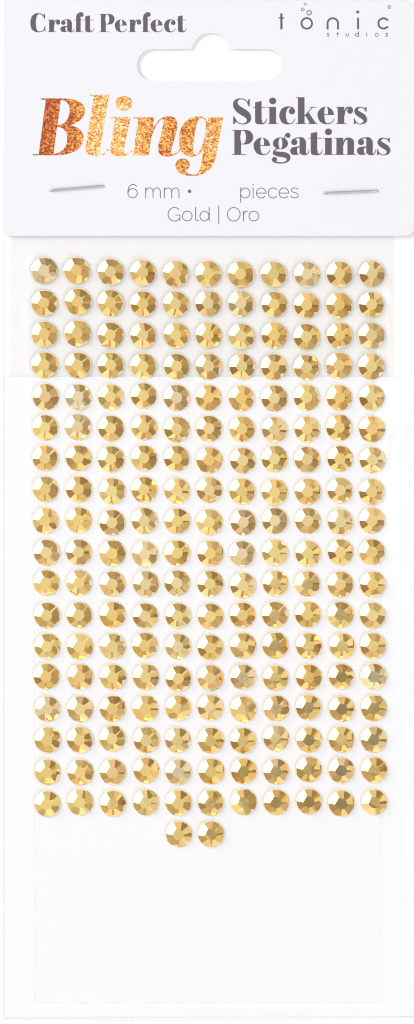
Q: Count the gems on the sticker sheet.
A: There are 200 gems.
